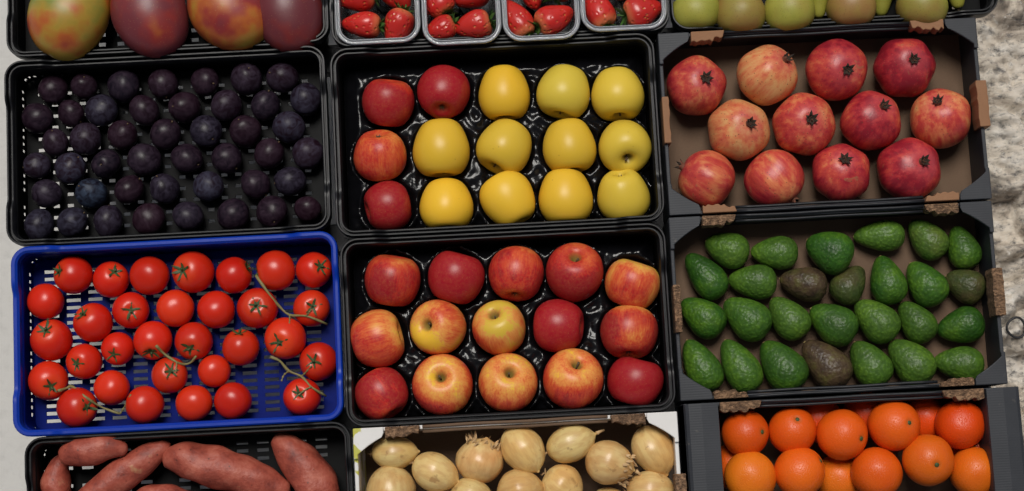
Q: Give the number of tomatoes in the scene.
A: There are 31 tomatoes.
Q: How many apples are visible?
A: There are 30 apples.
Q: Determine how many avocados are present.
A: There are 27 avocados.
